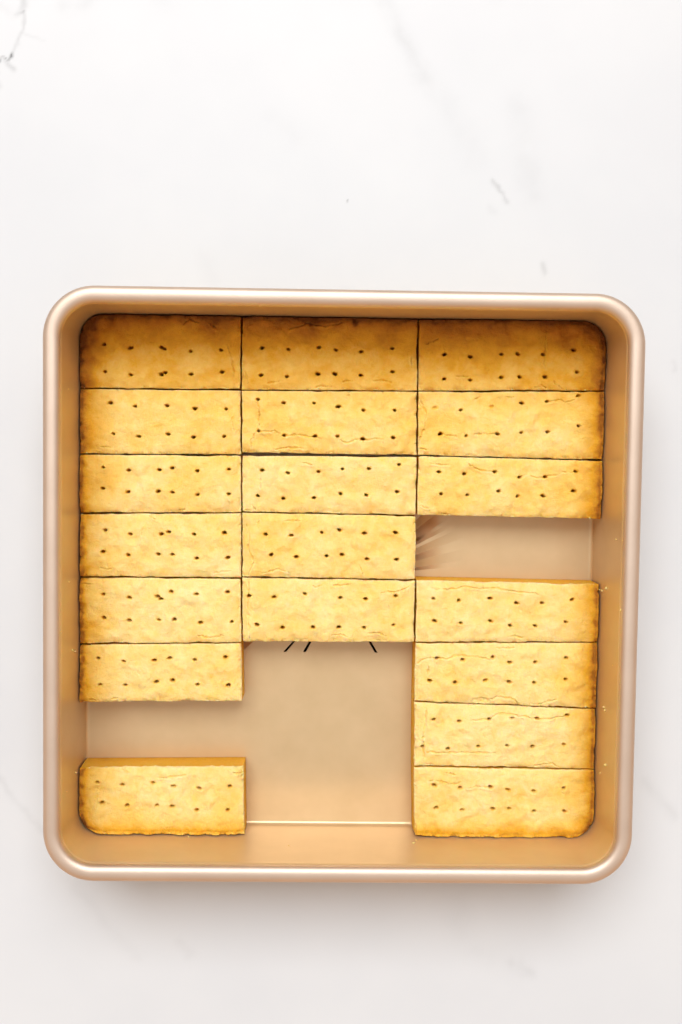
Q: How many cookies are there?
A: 19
